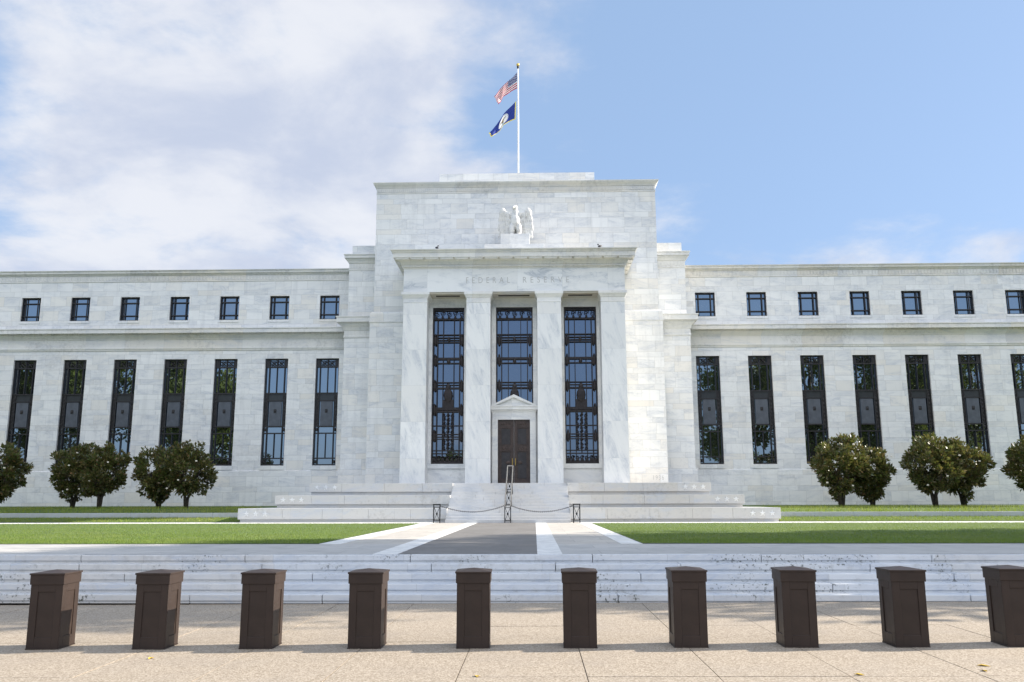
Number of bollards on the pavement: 10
